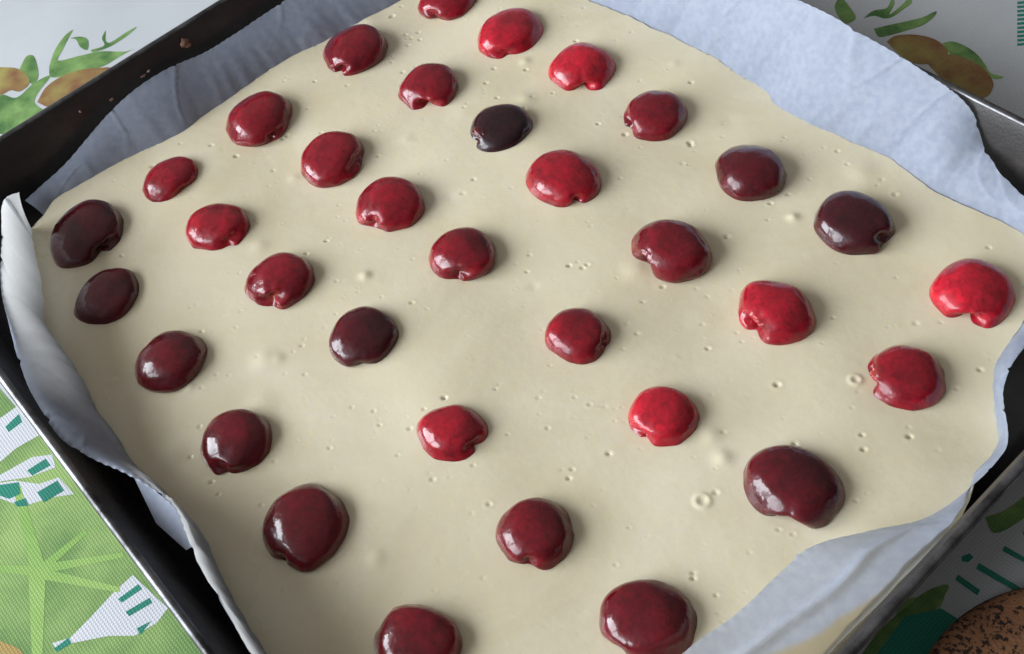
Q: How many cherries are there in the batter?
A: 34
